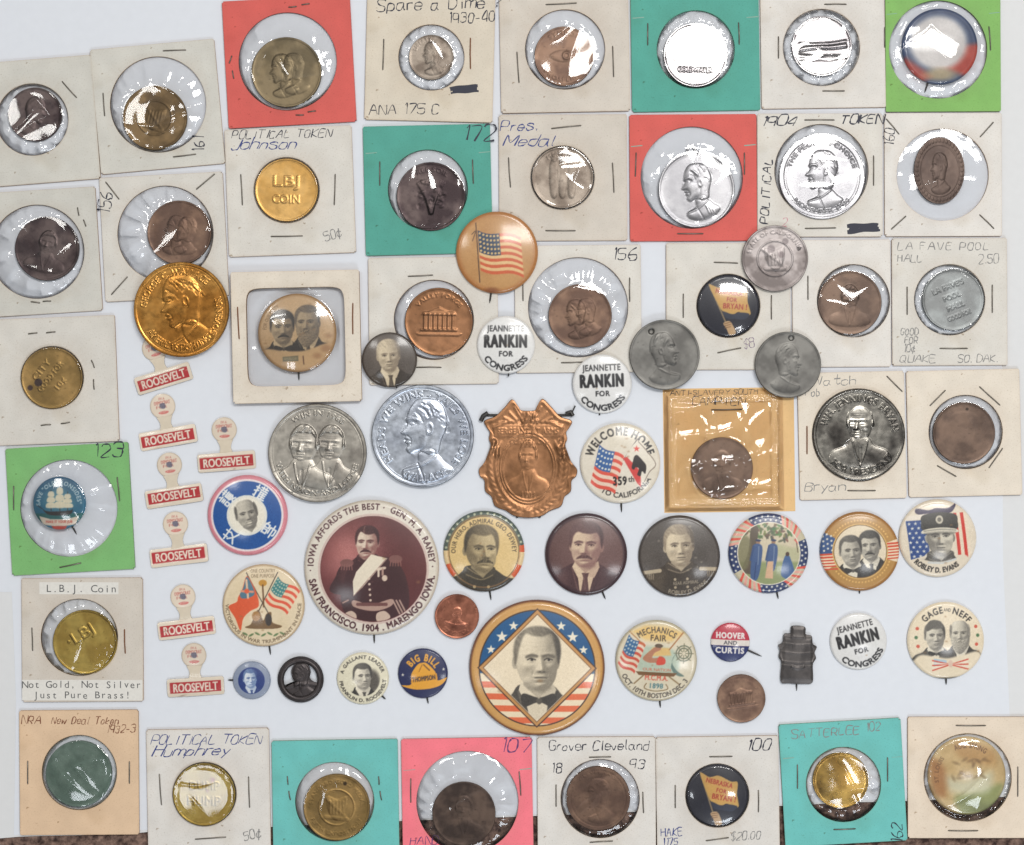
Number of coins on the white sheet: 37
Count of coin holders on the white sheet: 36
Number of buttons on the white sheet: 28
